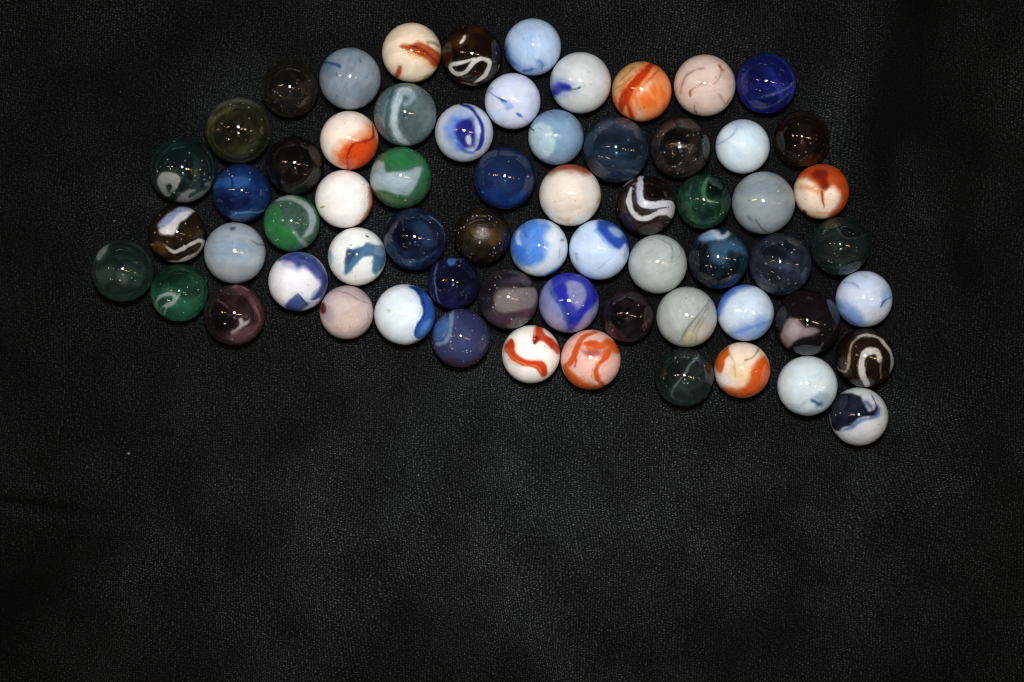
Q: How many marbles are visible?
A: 64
